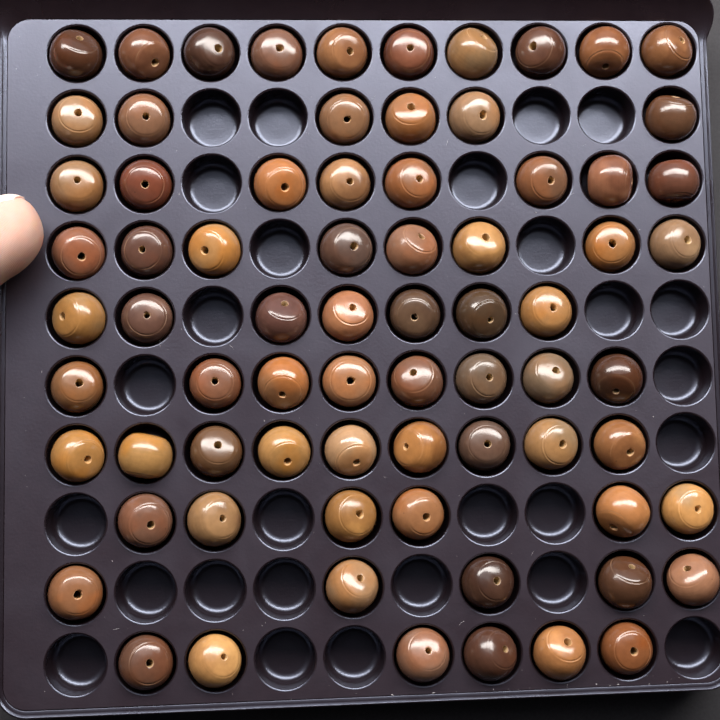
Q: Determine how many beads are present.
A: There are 73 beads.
